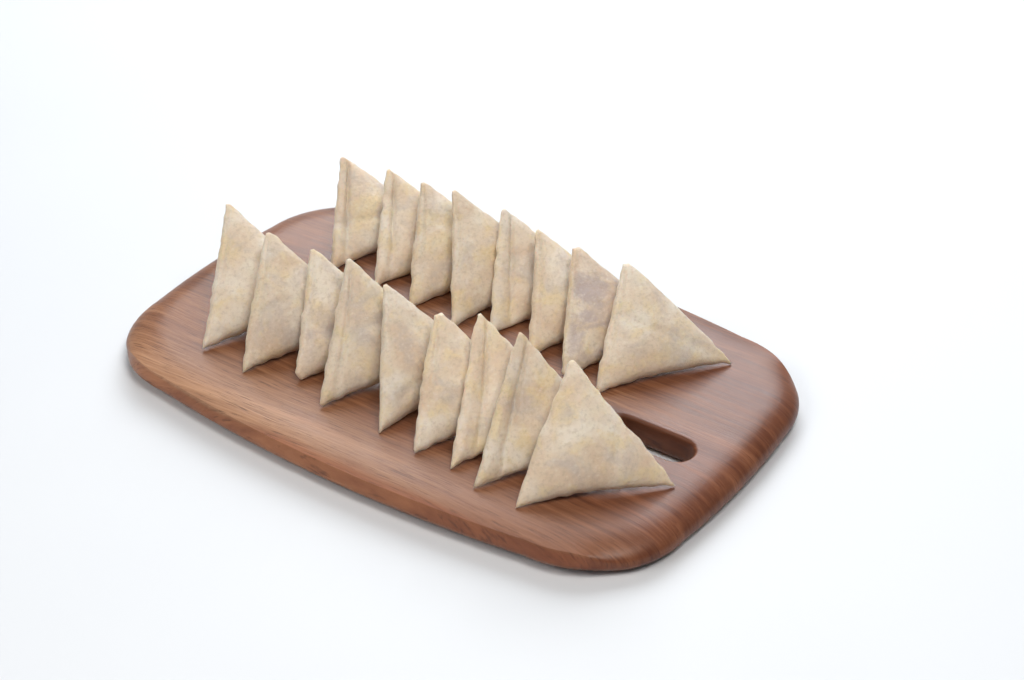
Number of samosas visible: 17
